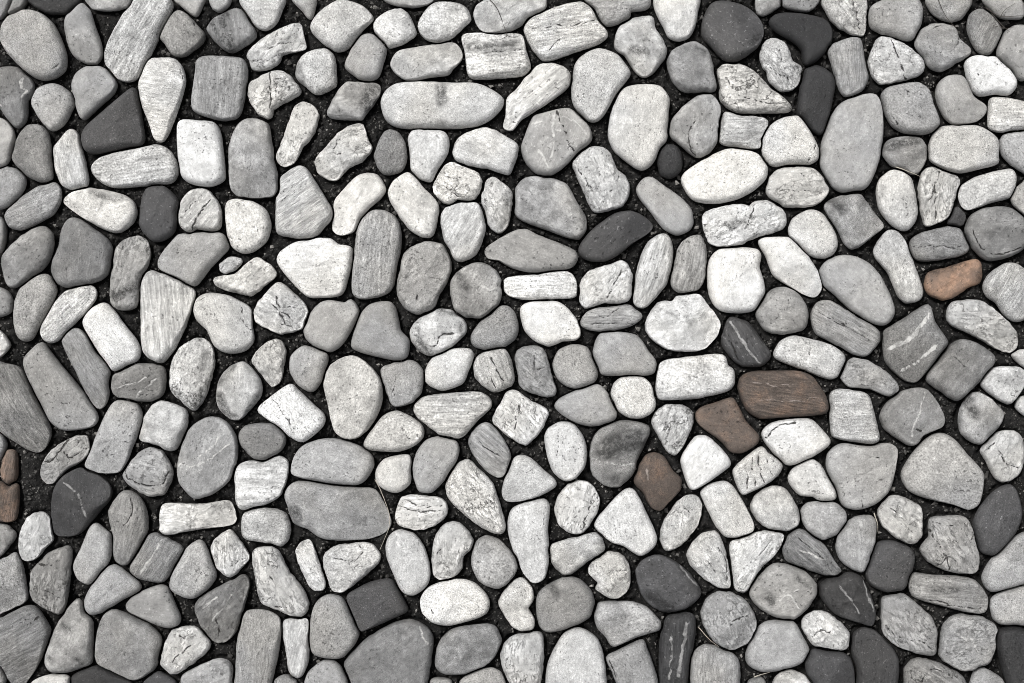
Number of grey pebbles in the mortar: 137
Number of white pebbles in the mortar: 131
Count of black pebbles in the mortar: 22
